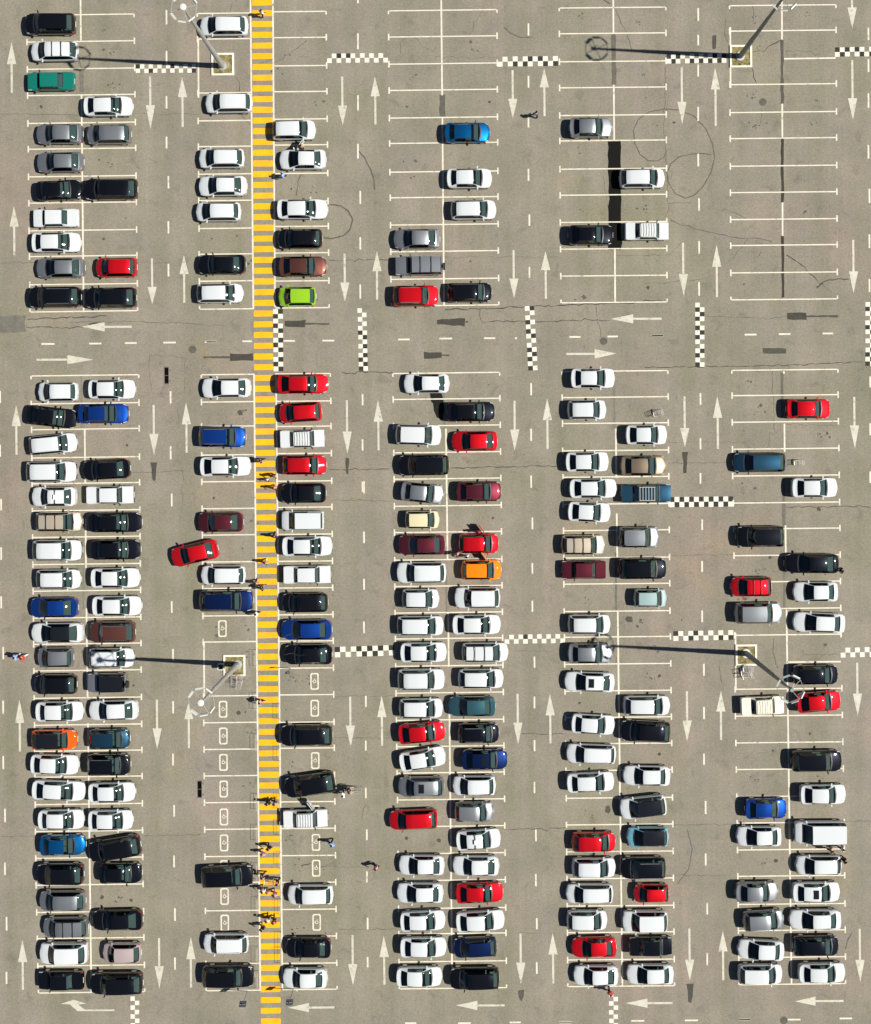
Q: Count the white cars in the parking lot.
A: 102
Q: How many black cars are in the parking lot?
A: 42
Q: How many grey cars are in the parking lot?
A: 19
